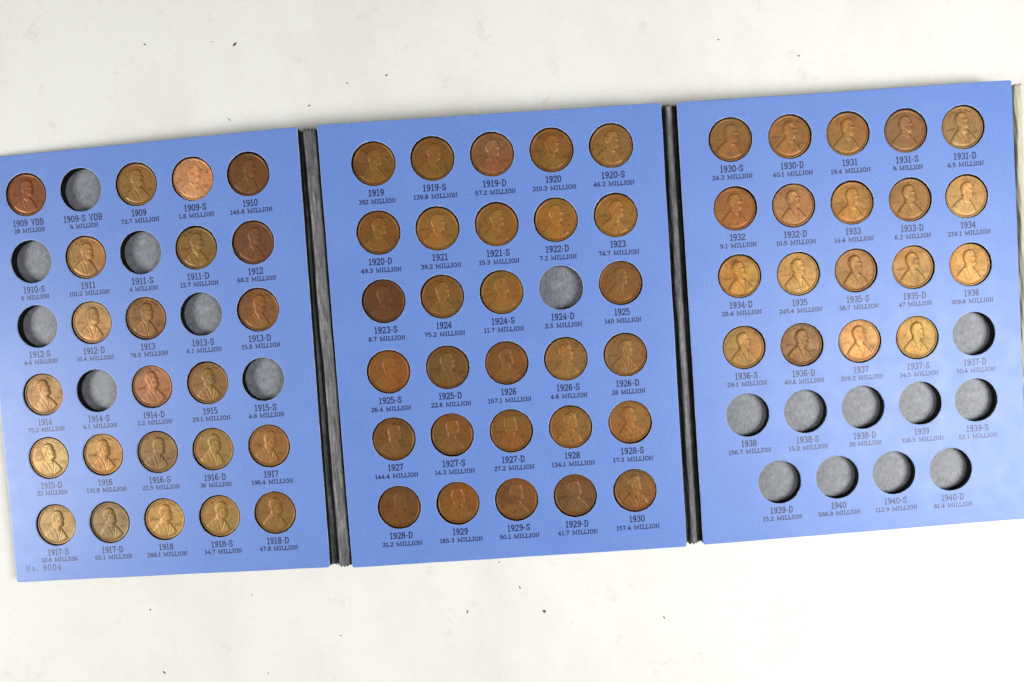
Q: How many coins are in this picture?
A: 71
